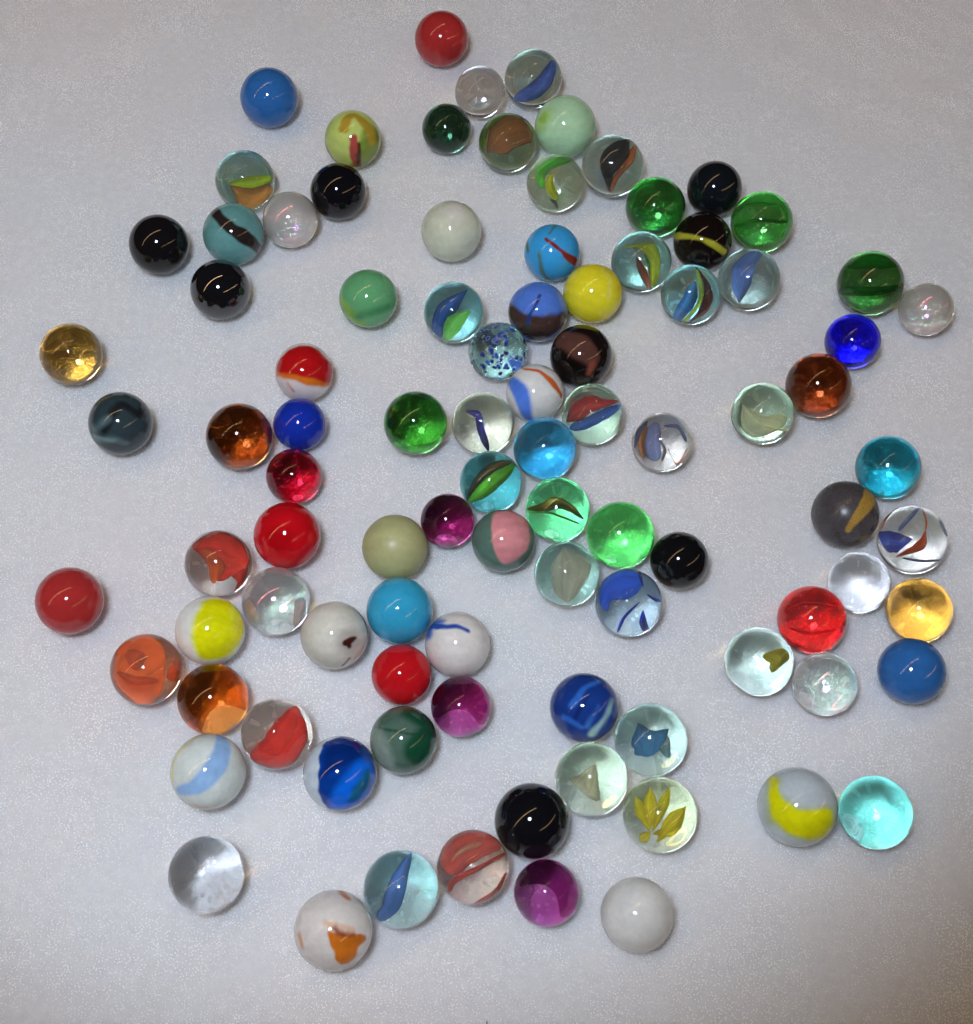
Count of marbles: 95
